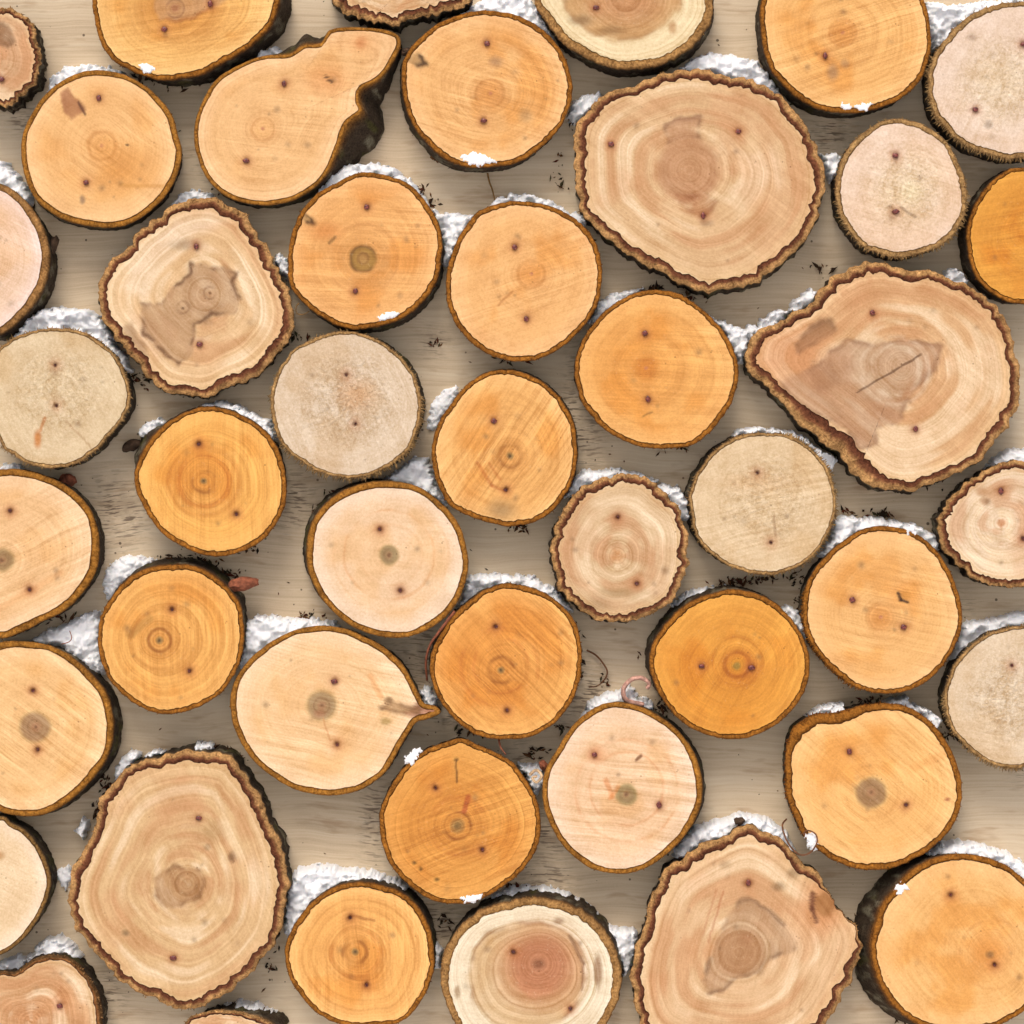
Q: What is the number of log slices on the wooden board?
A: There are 45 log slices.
